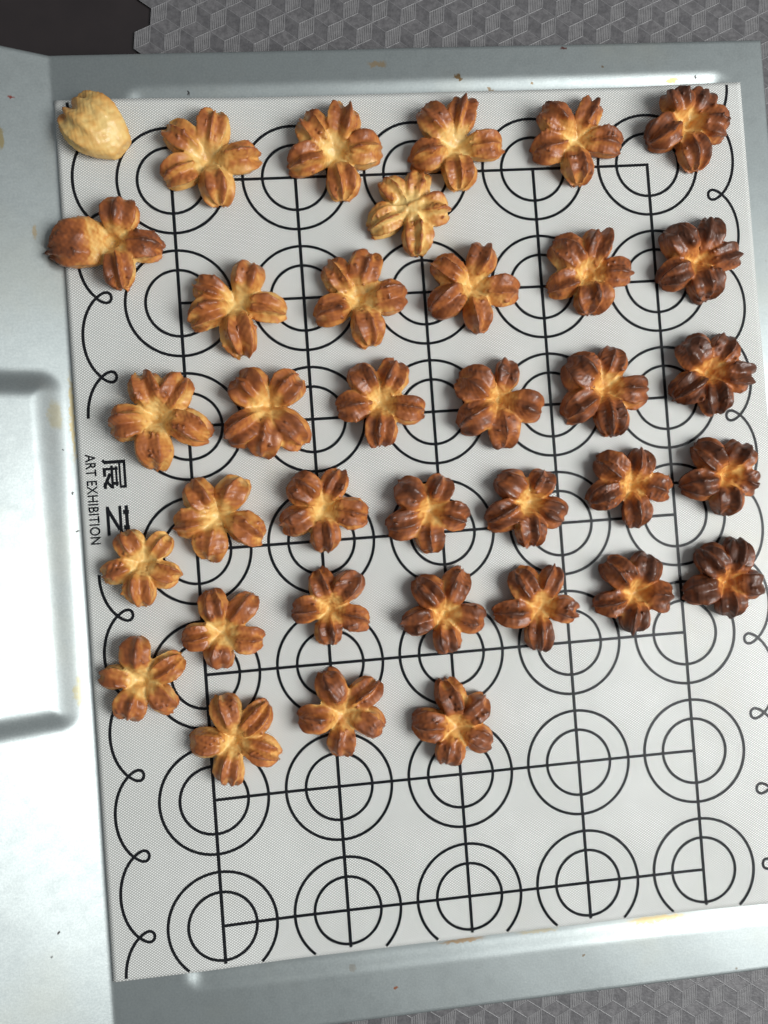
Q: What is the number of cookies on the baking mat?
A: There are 36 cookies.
